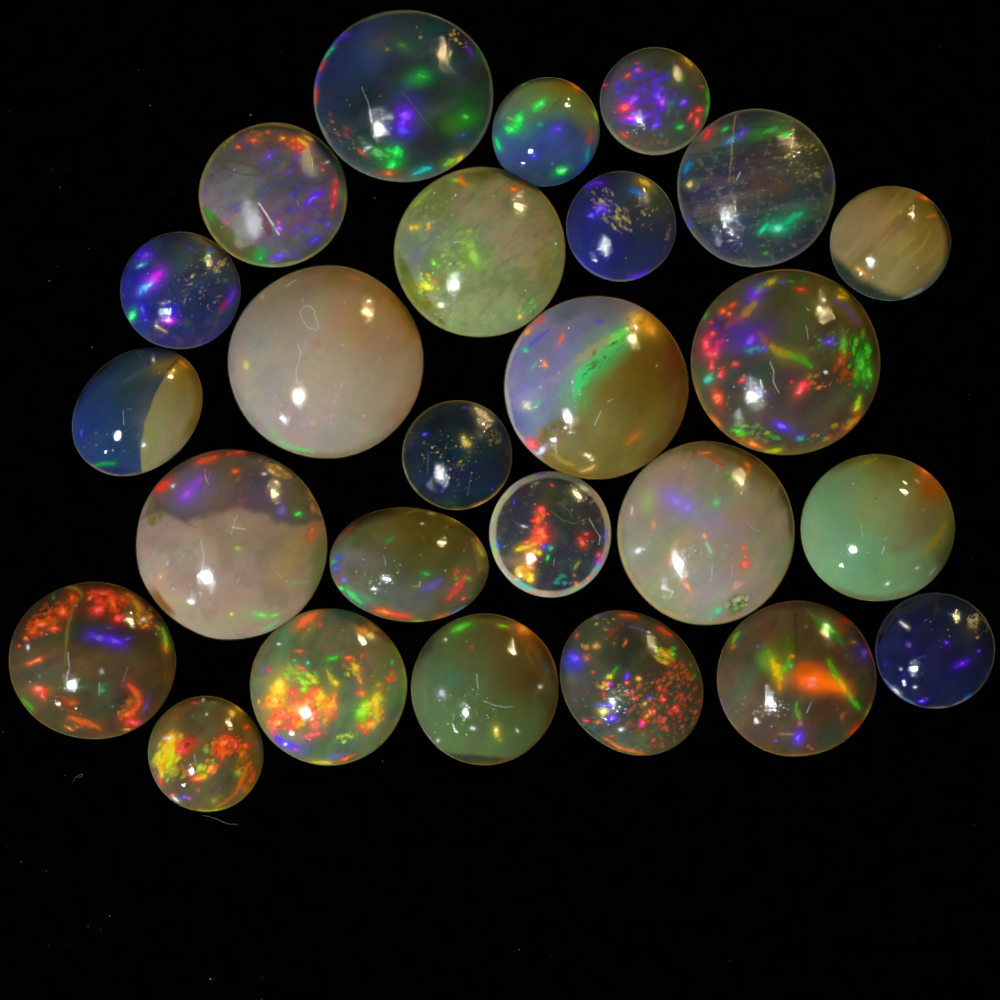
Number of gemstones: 26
